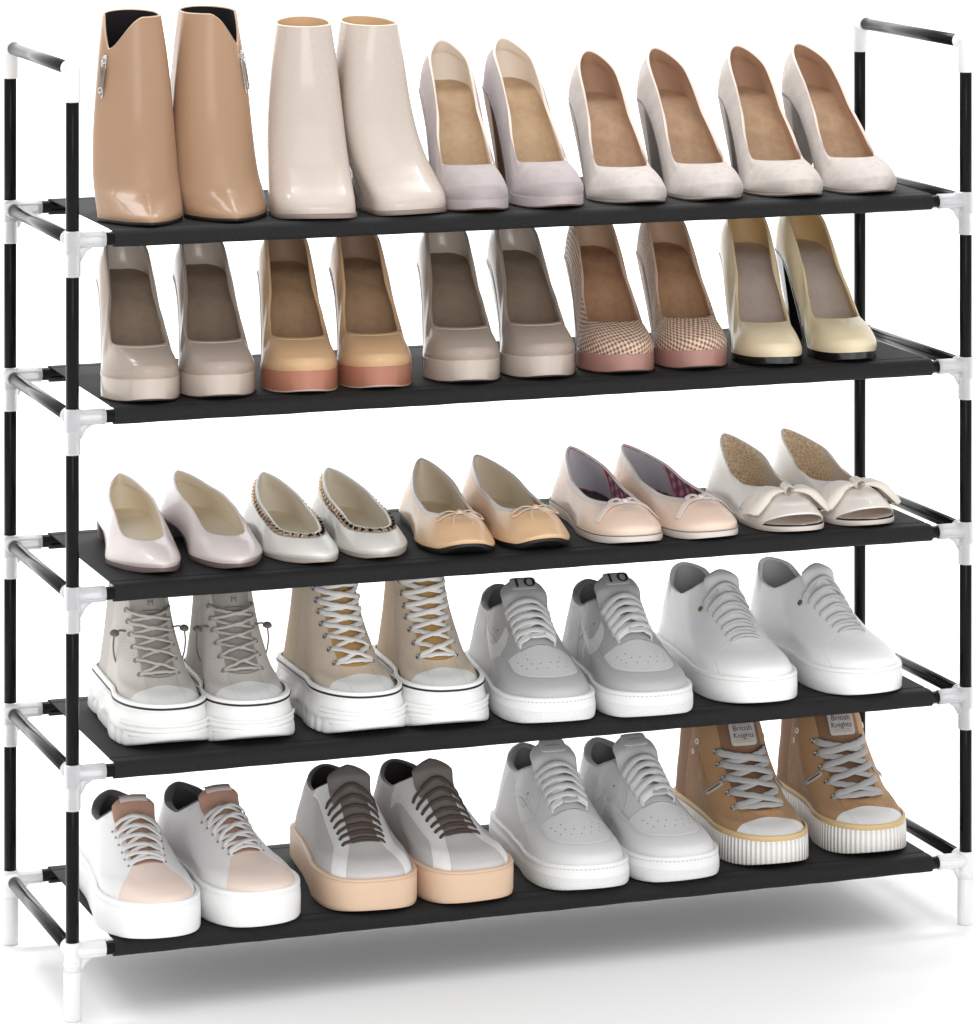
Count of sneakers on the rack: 16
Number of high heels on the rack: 16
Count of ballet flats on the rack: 10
